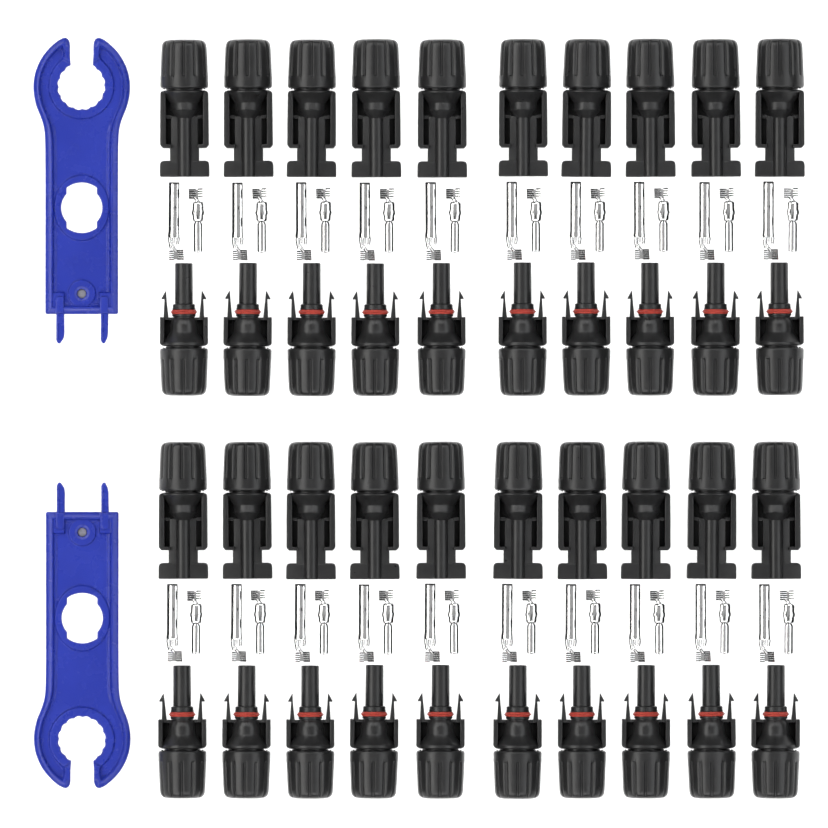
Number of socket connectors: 20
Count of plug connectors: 20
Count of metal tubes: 20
